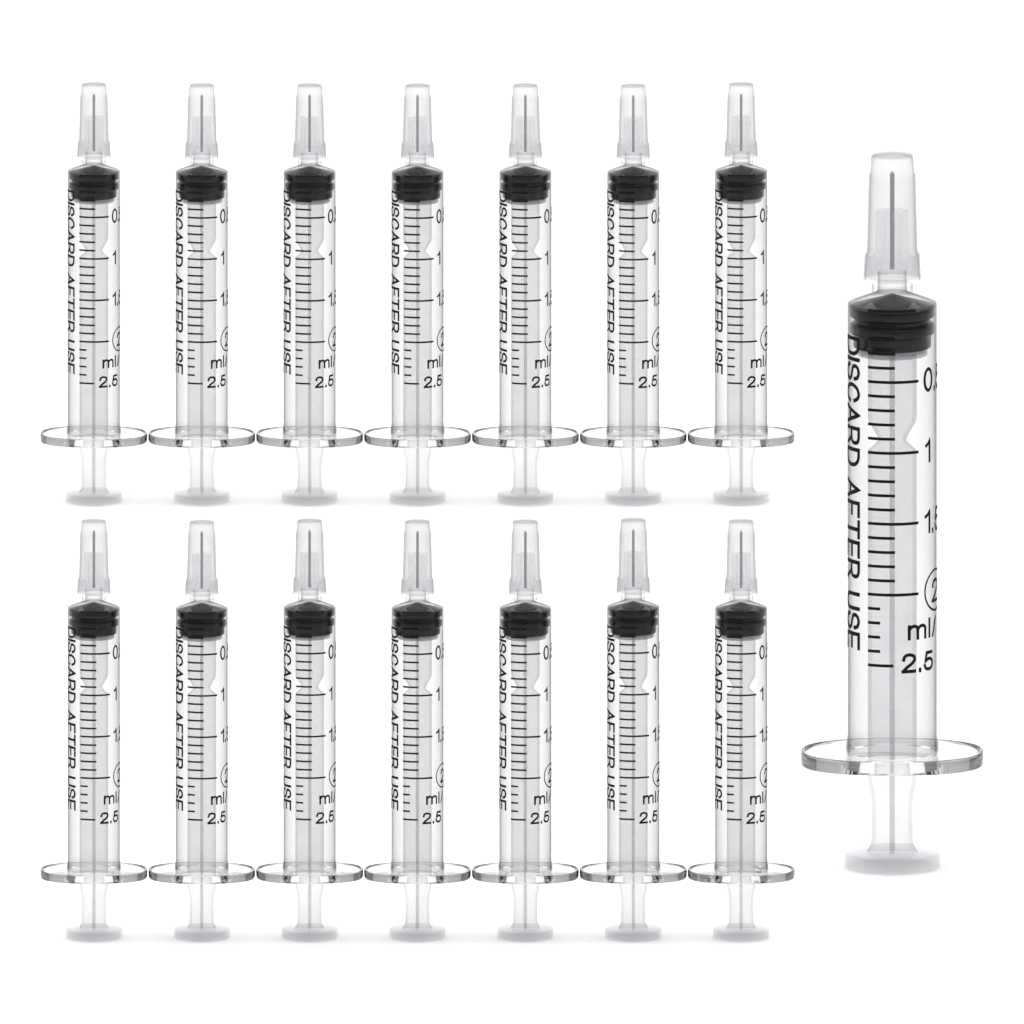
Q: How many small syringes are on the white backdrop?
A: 14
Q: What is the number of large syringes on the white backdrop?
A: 1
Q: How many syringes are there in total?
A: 15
